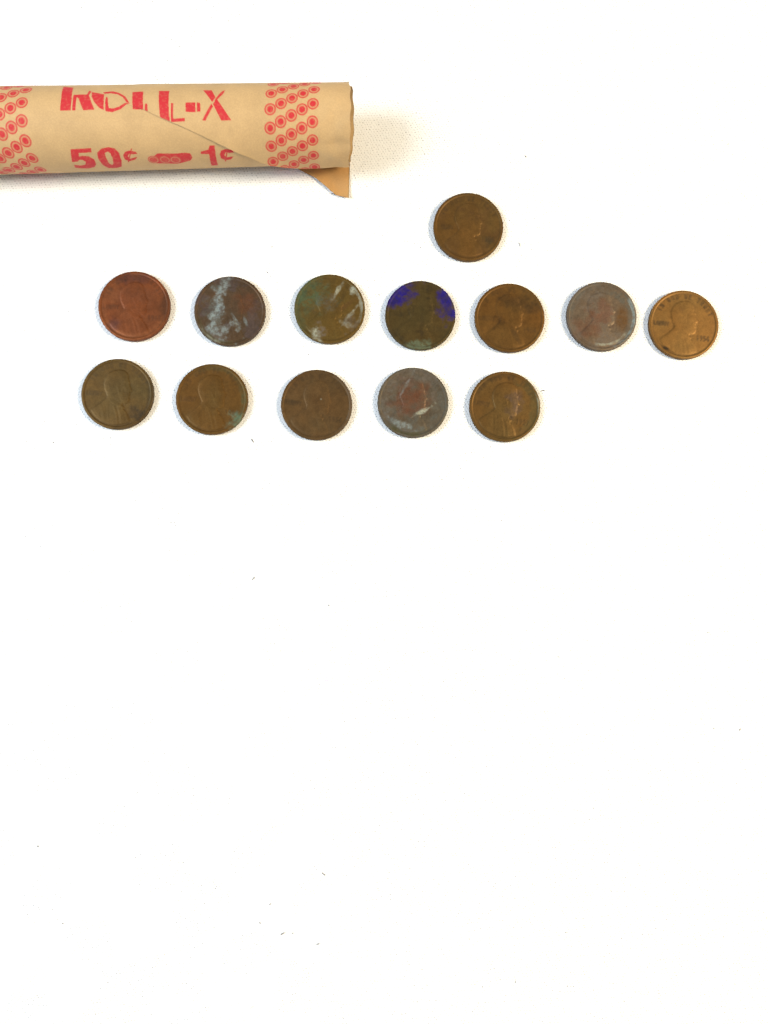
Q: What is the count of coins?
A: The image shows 13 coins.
